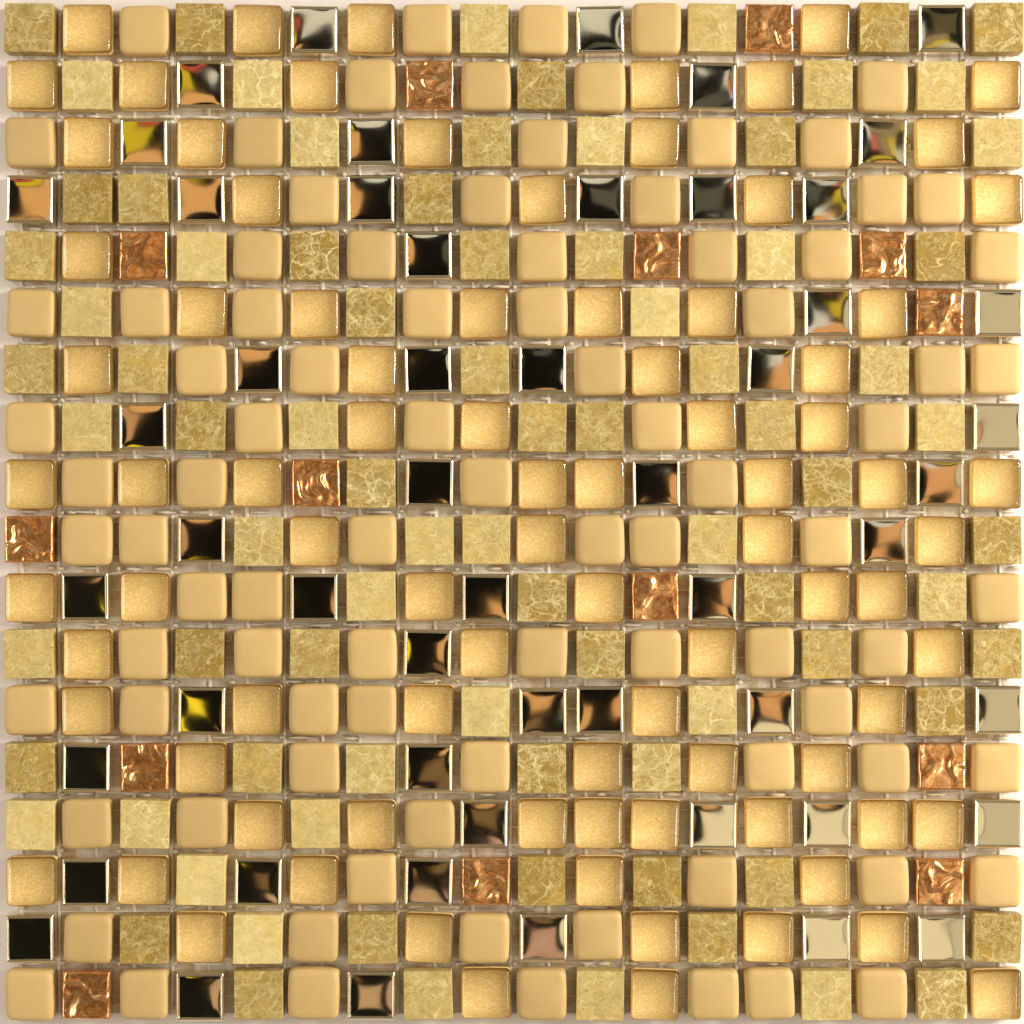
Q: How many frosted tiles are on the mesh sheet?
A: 88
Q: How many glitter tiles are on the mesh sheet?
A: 86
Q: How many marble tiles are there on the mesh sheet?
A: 83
